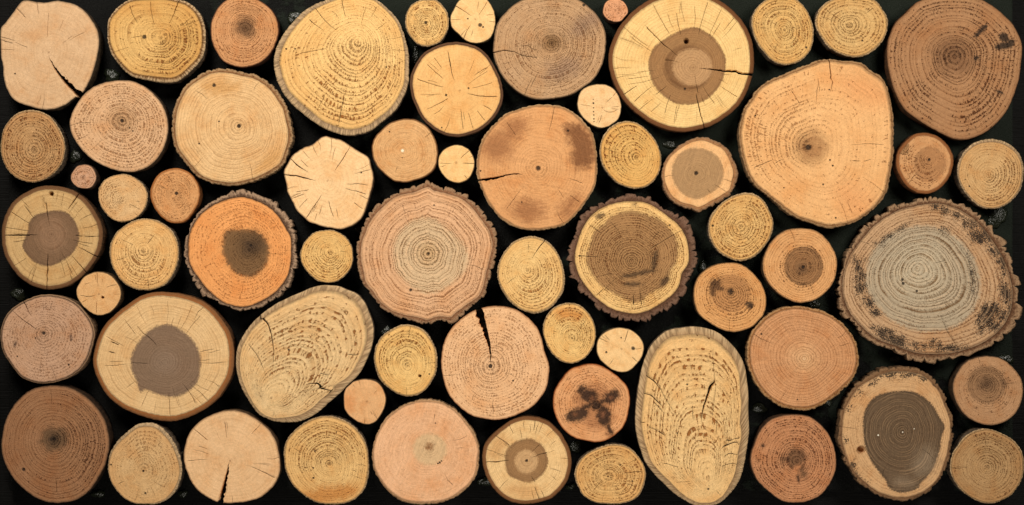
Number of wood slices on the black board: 63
